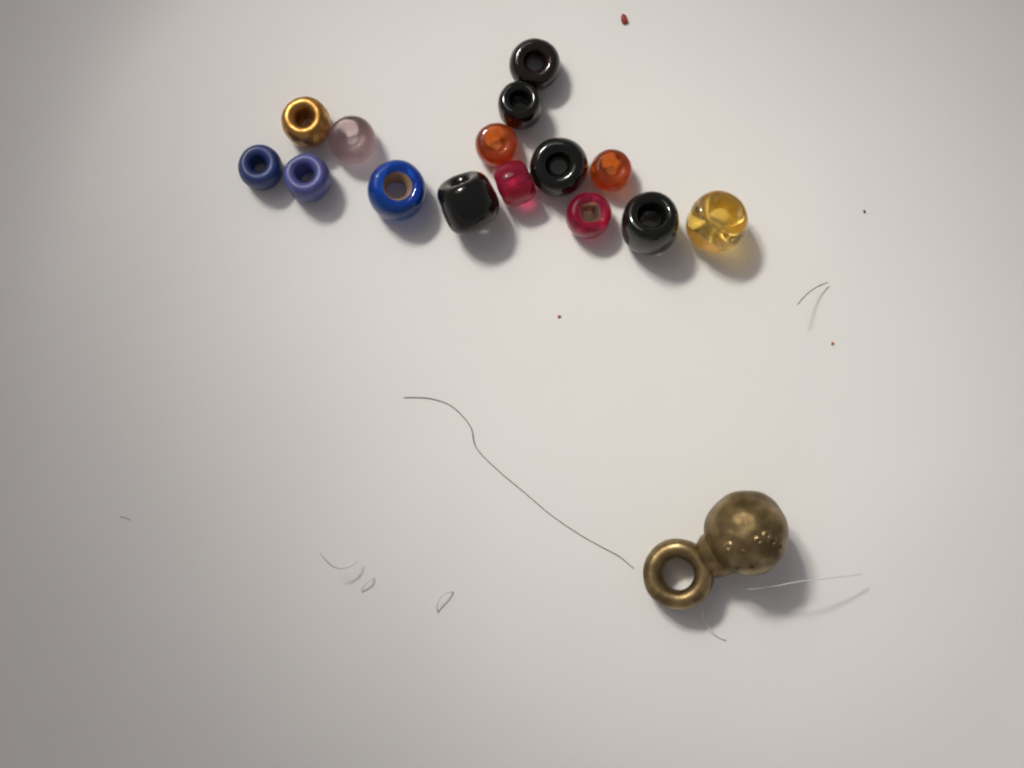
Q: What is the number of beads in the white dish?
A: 15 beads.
